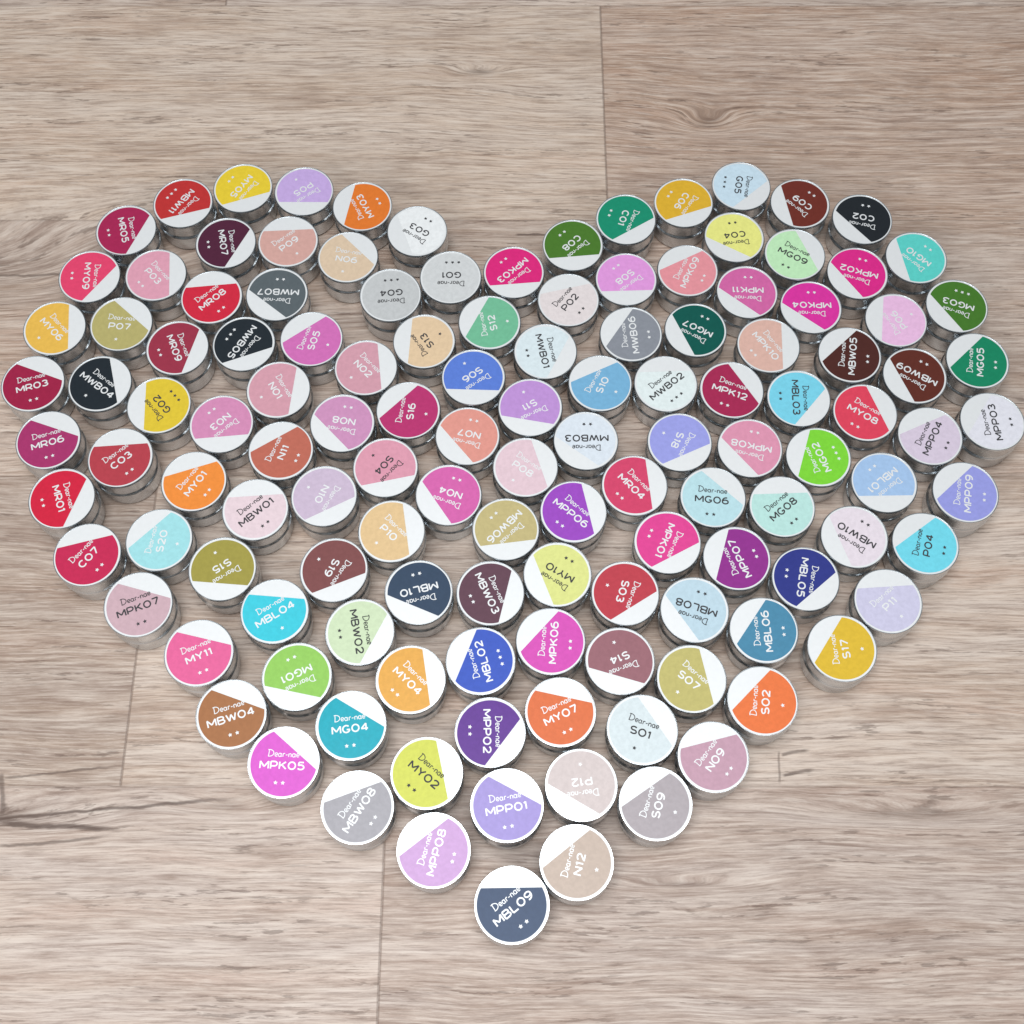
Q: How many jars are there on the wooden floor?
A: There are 130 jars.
